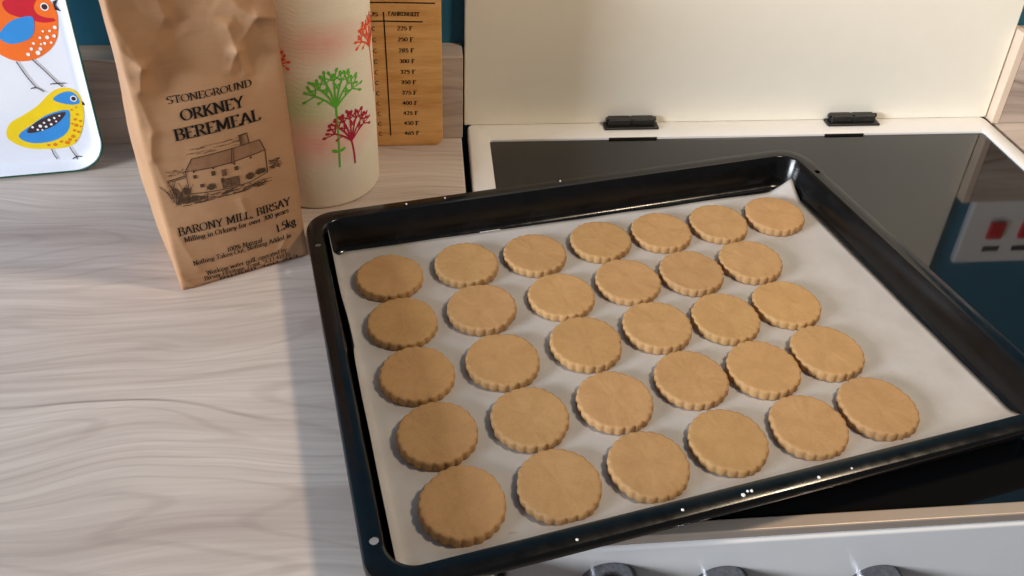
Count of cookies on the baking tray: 31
